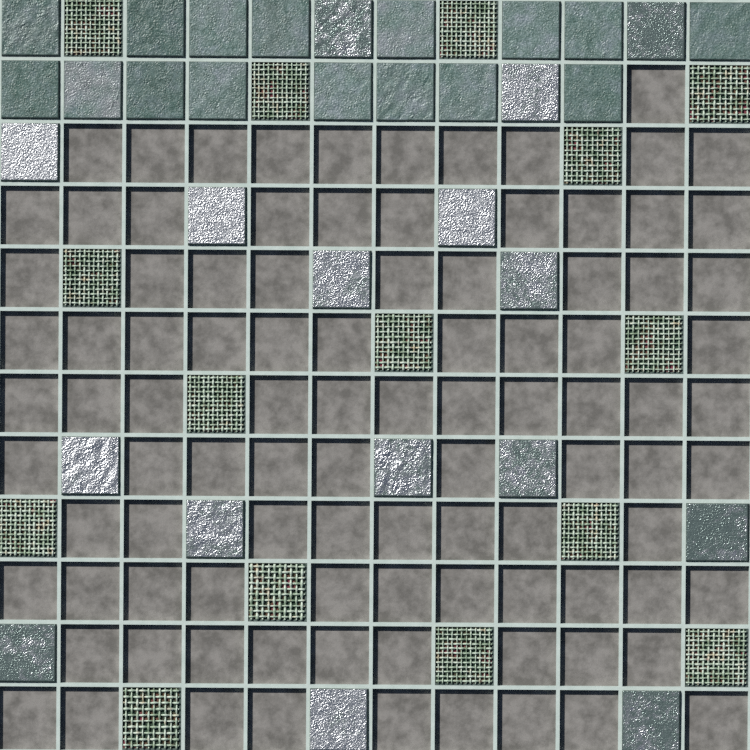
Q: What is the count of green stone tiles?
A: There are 16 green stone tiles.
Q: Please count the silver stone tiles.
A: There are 16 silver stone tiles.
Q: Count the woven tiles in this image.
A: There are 15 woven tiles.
